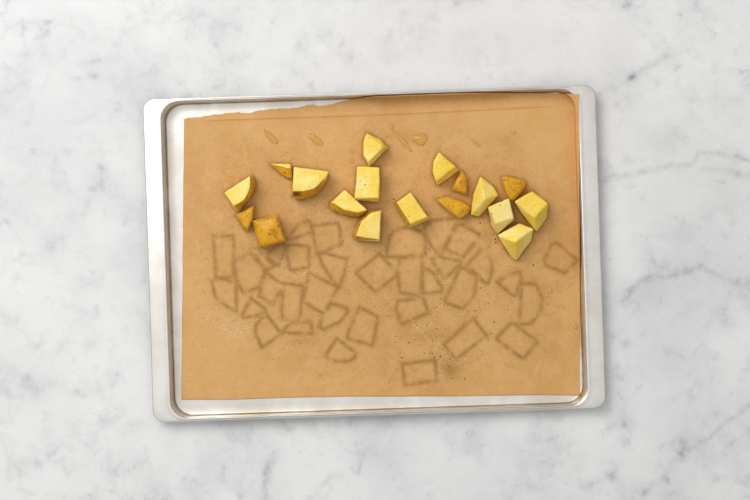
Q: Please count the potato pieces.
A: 18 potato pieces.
